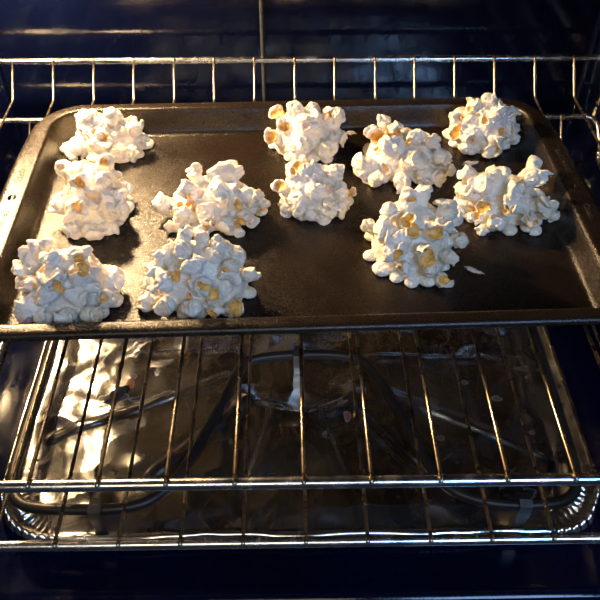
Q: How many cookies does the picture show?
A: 11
